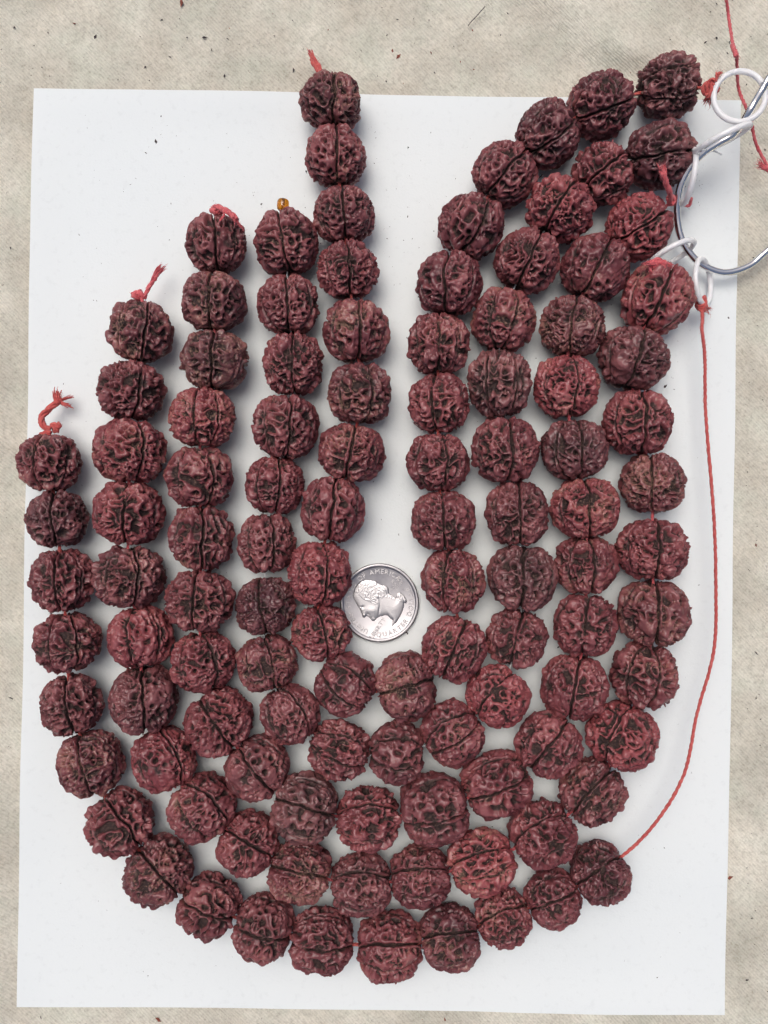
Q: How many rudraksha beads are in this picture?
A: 111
